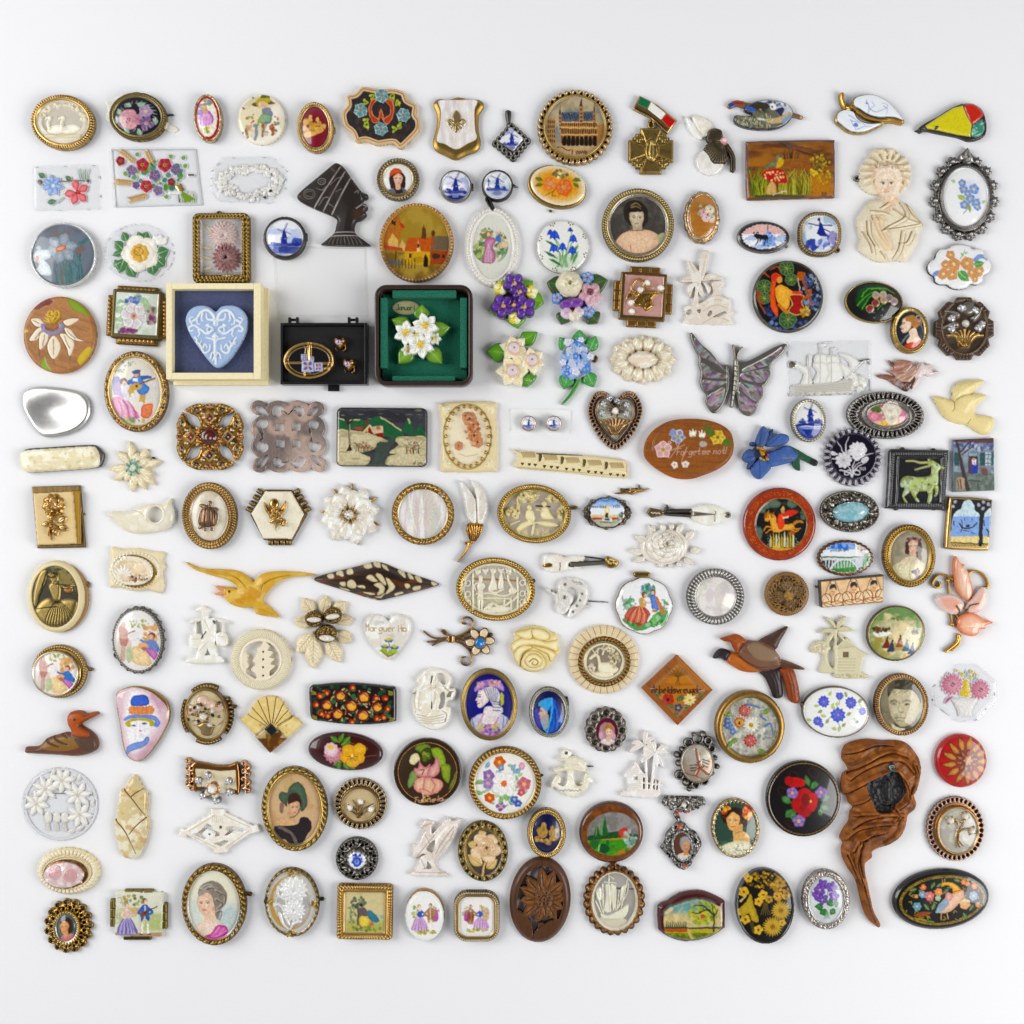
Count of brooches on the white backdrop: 166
